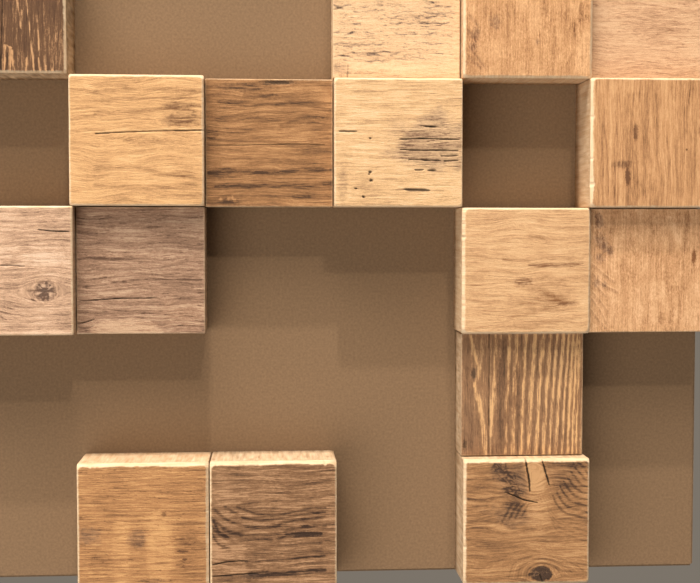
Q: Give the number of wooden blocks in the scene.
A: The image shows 16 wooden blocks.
